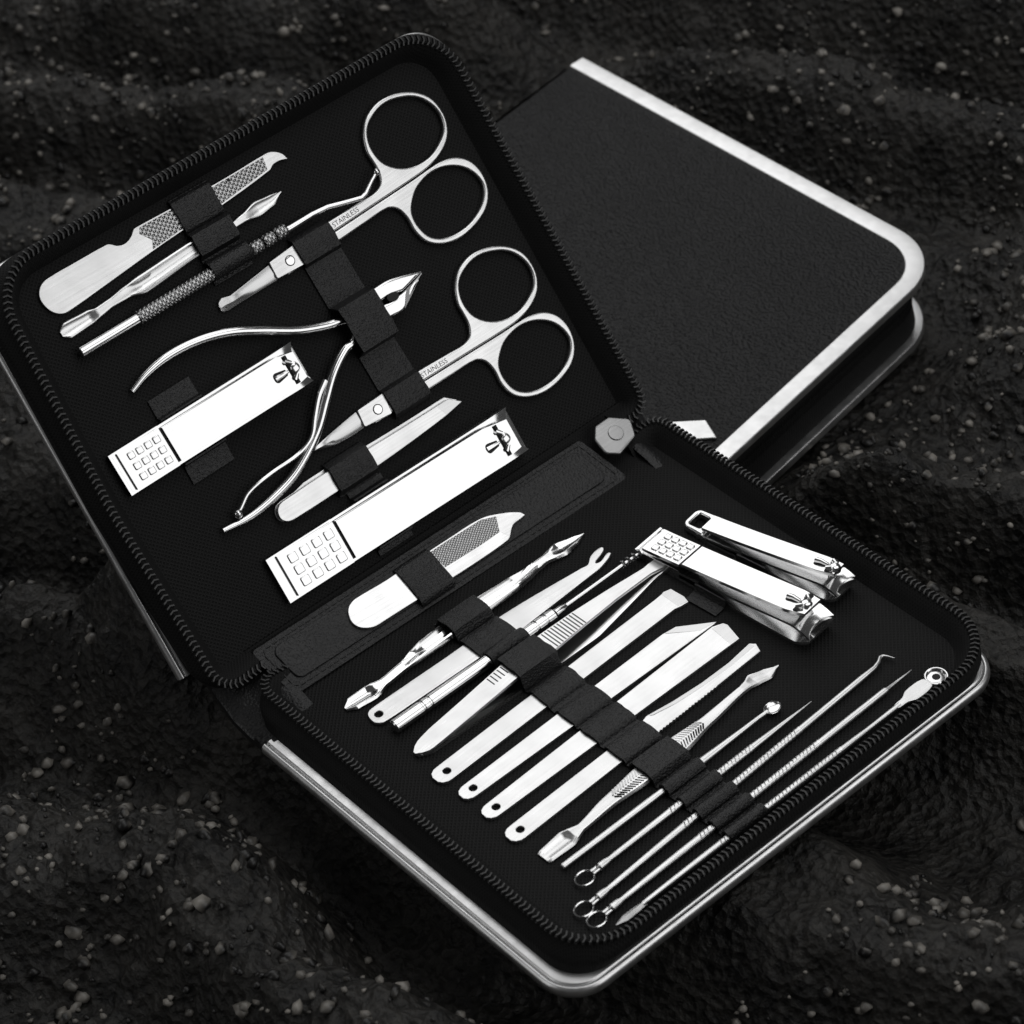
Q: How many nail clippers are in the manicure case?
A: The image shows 4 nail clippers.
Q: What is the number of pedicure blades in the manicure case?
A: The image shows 4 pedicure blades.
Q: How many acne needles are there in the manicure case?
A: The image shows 4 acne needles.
